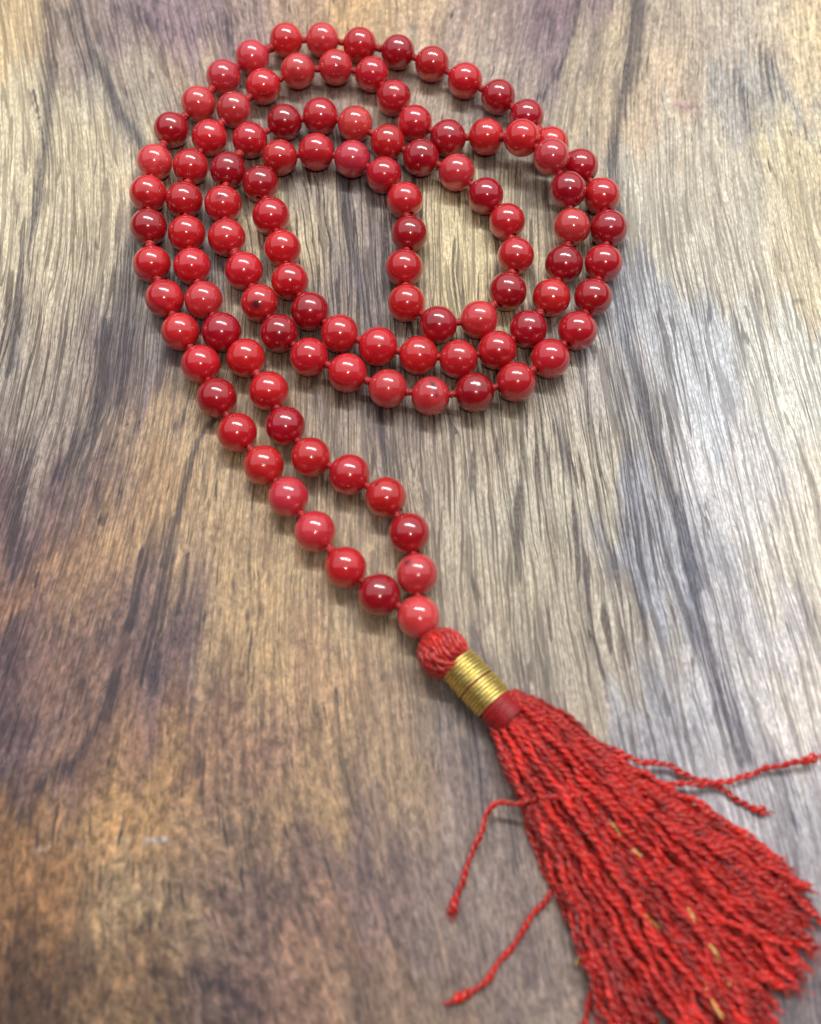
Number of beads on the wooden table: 109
